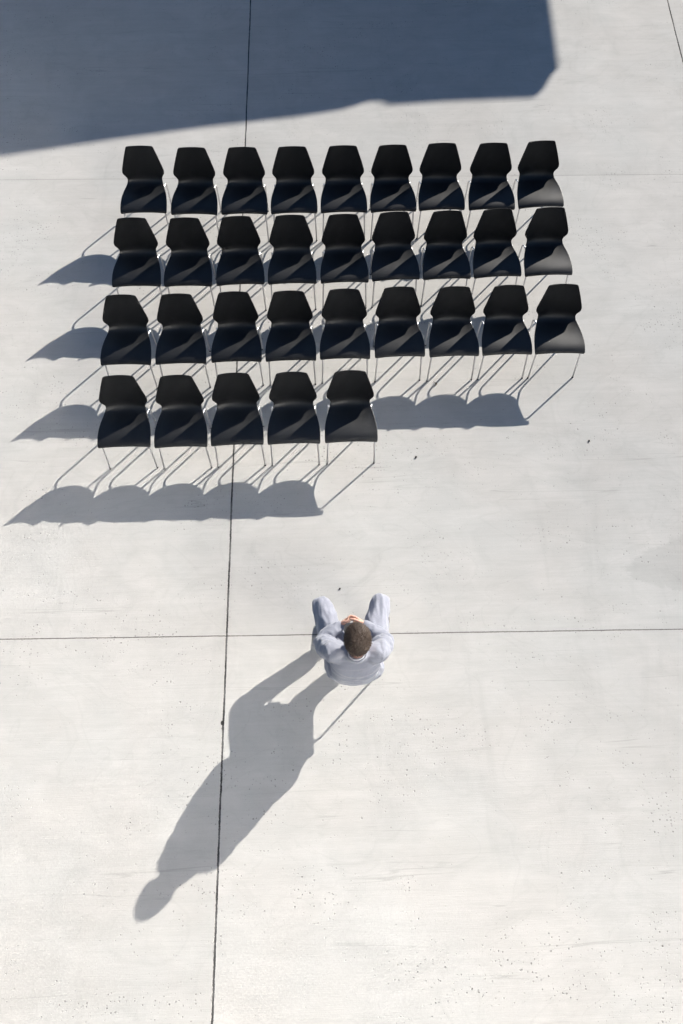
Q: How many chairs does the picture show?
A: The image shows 32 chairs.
